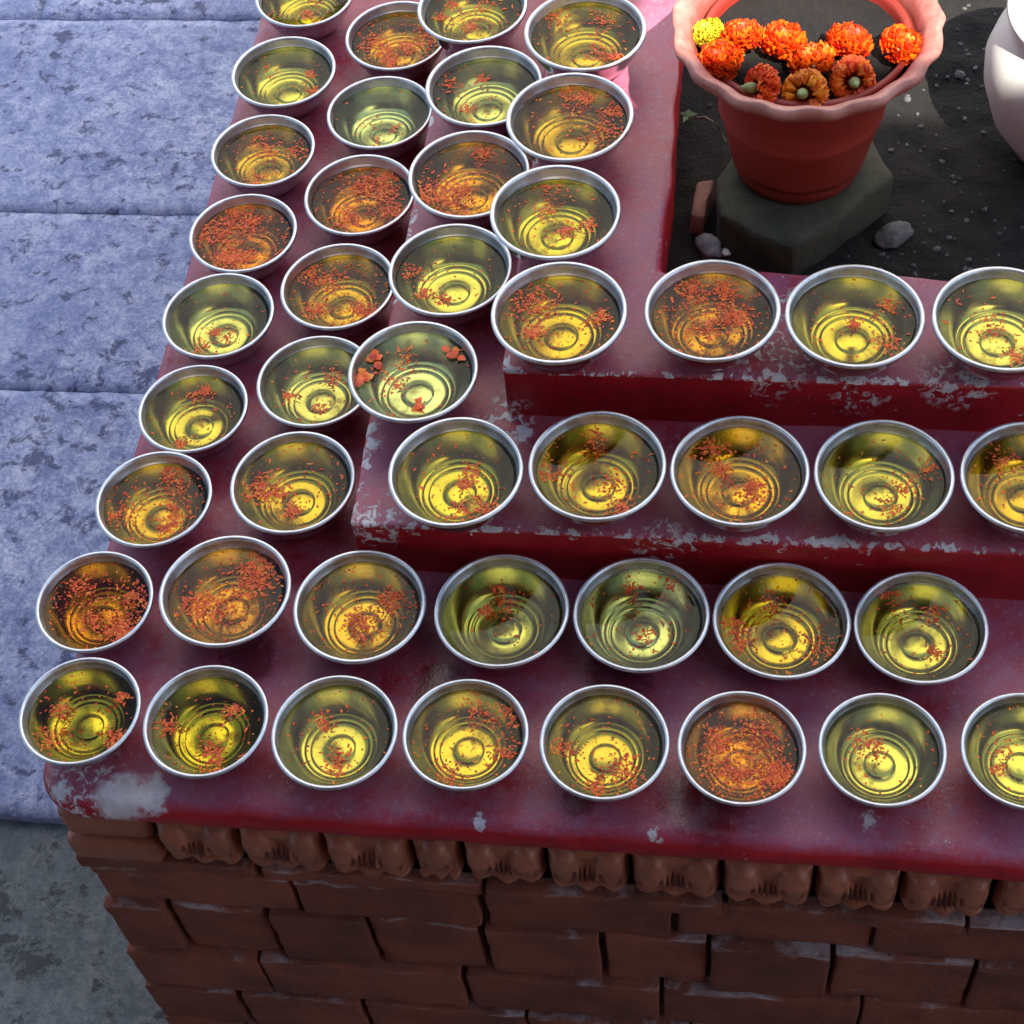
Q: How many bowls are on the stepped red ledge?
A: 45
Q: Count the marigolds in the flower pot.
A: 10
